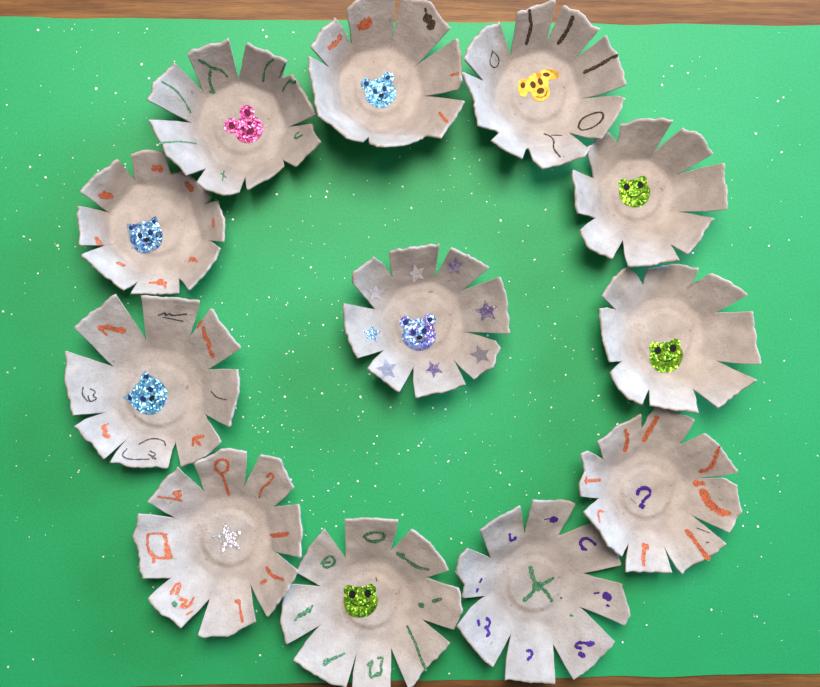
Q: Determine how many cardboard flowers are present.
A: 12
